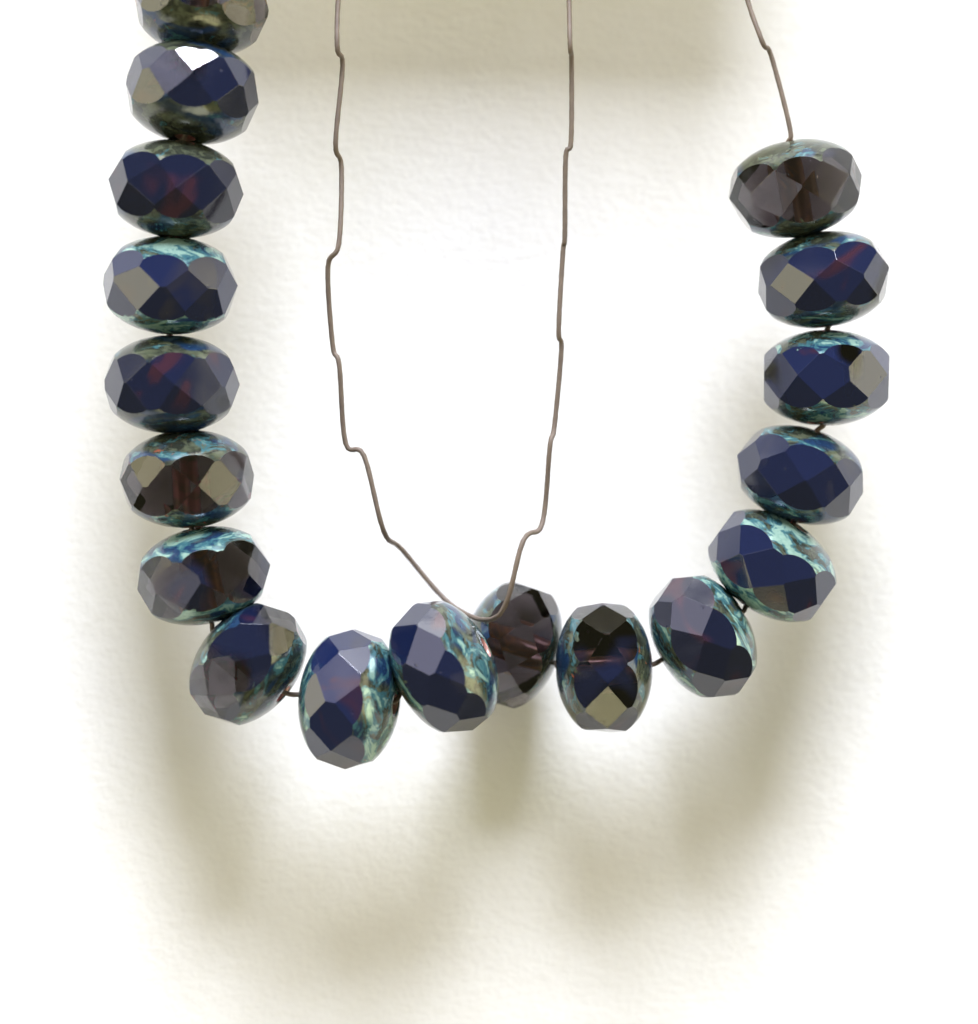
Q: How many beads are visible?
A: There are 18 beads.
